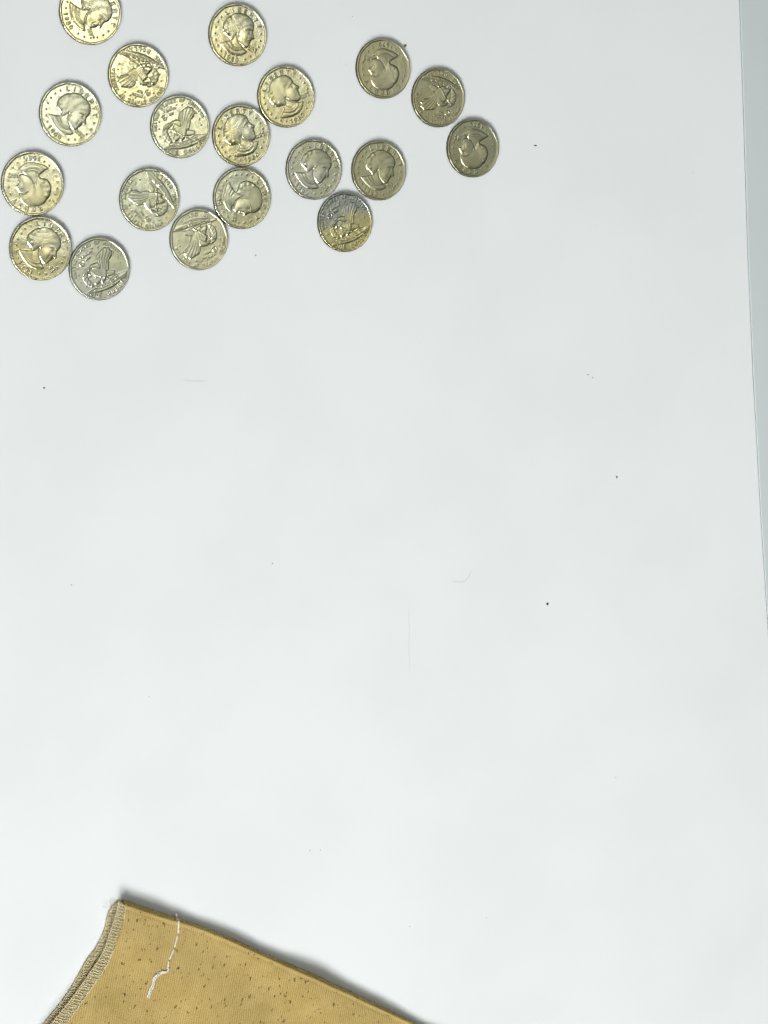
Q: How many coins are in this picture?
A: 19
